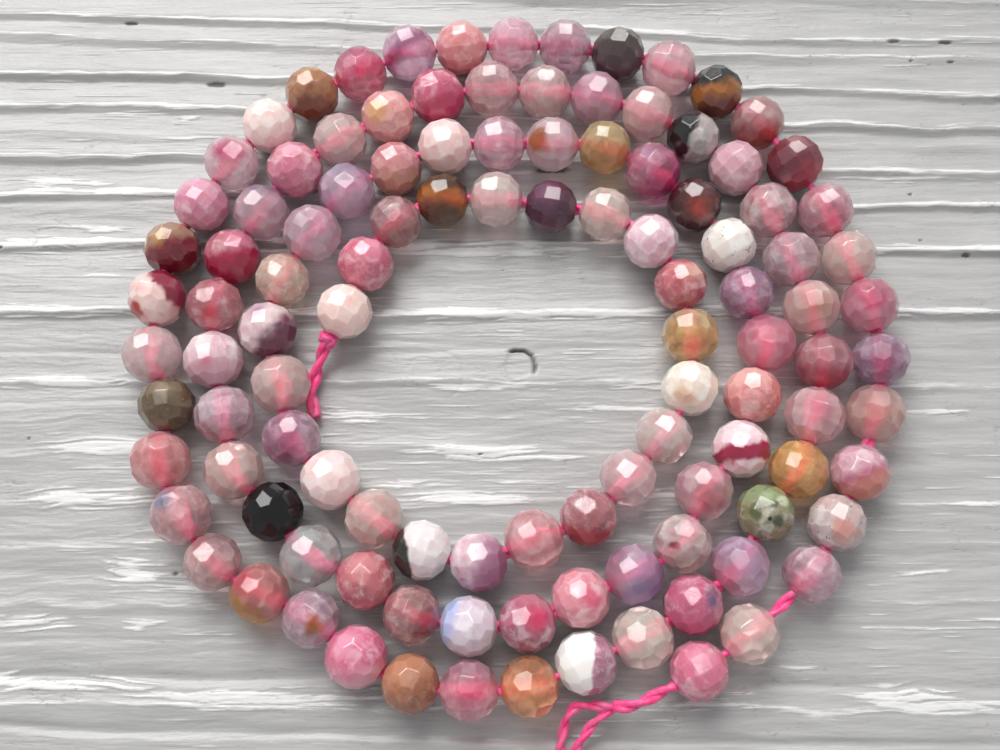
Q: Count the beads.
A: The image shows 111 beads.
